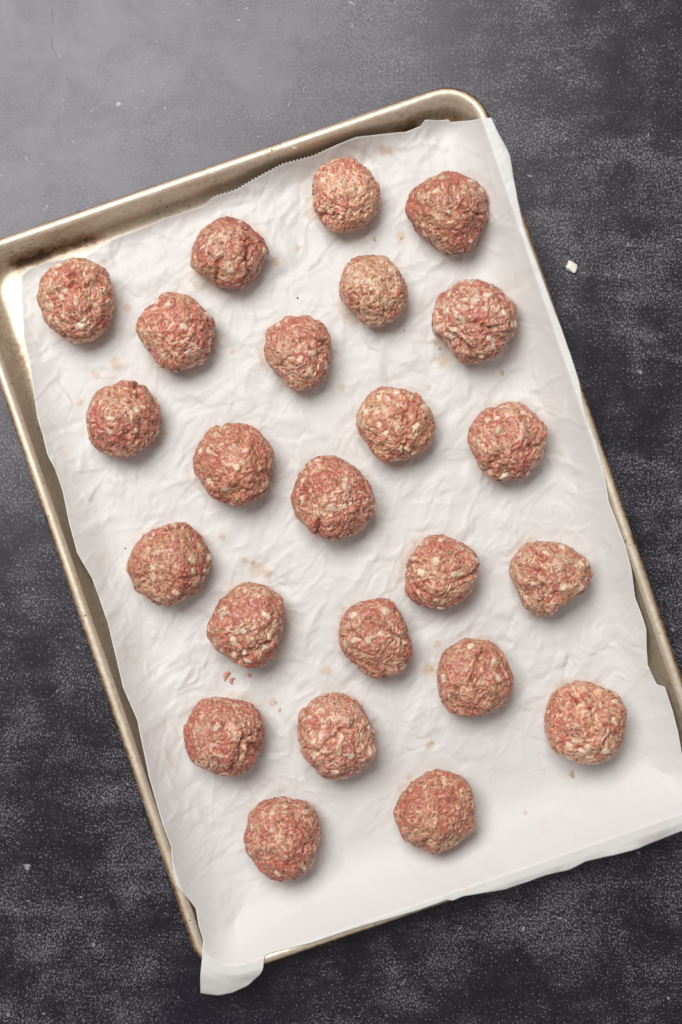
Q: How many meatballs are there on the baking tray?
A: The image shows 24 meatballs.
